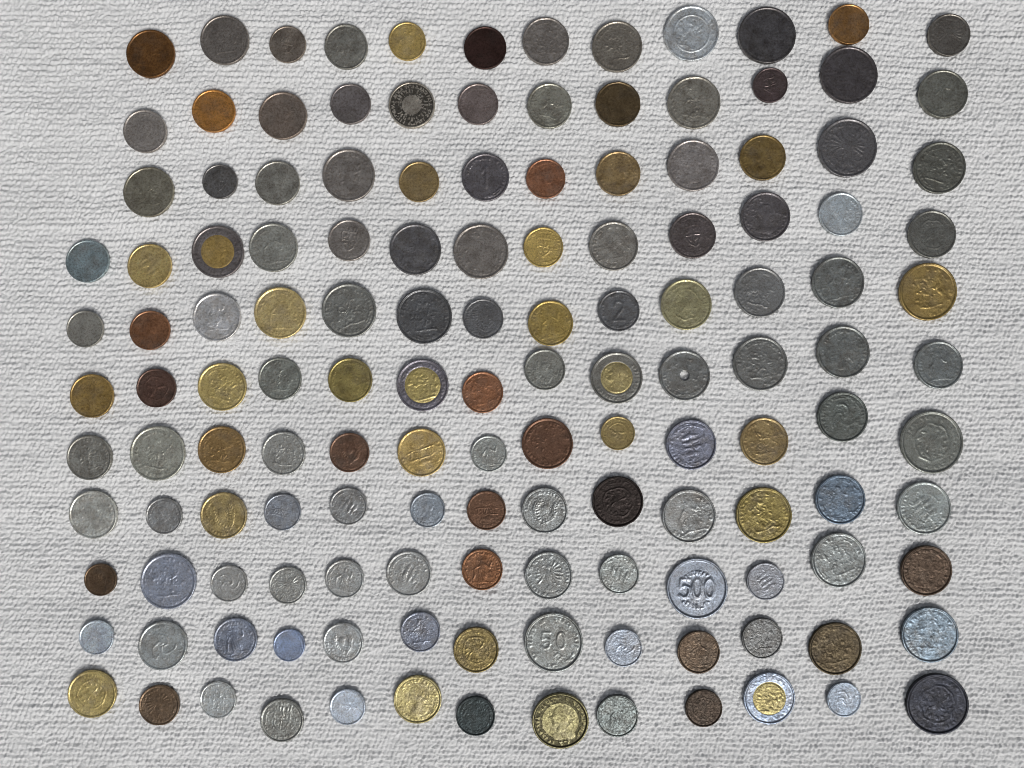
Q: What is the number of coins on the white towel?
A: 140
